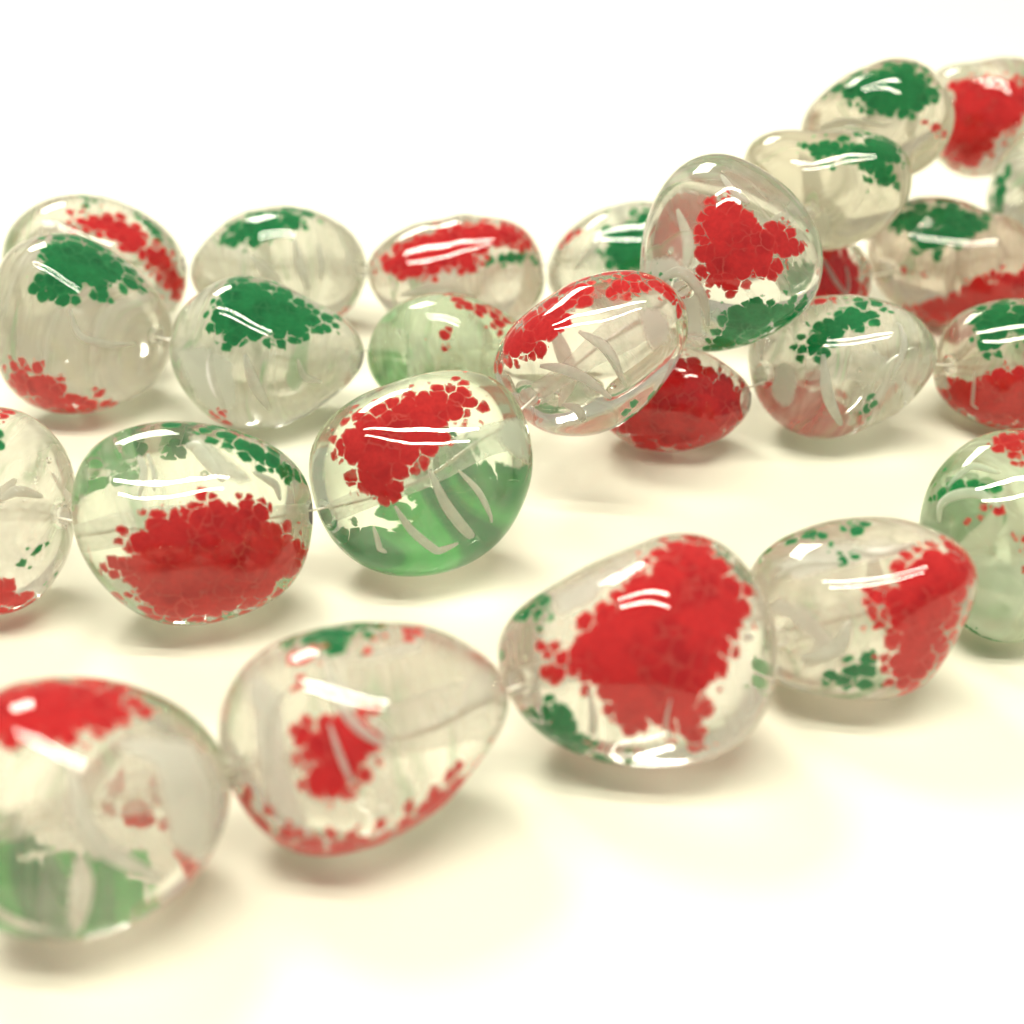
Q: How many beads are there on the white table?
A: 26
